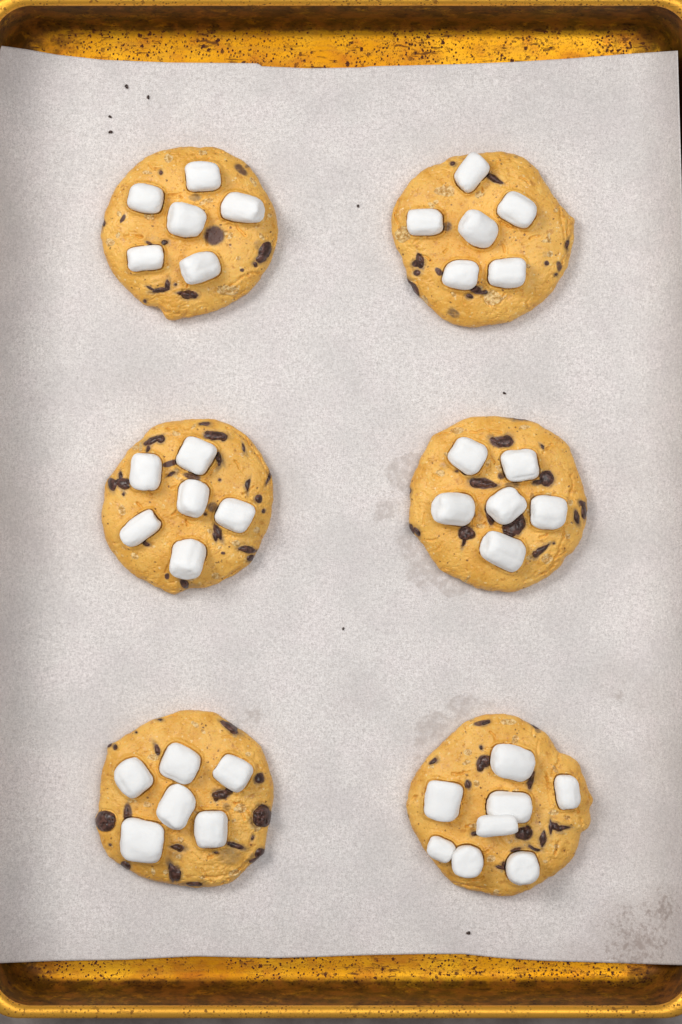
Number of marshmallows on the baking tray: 38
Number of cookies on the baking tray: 6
